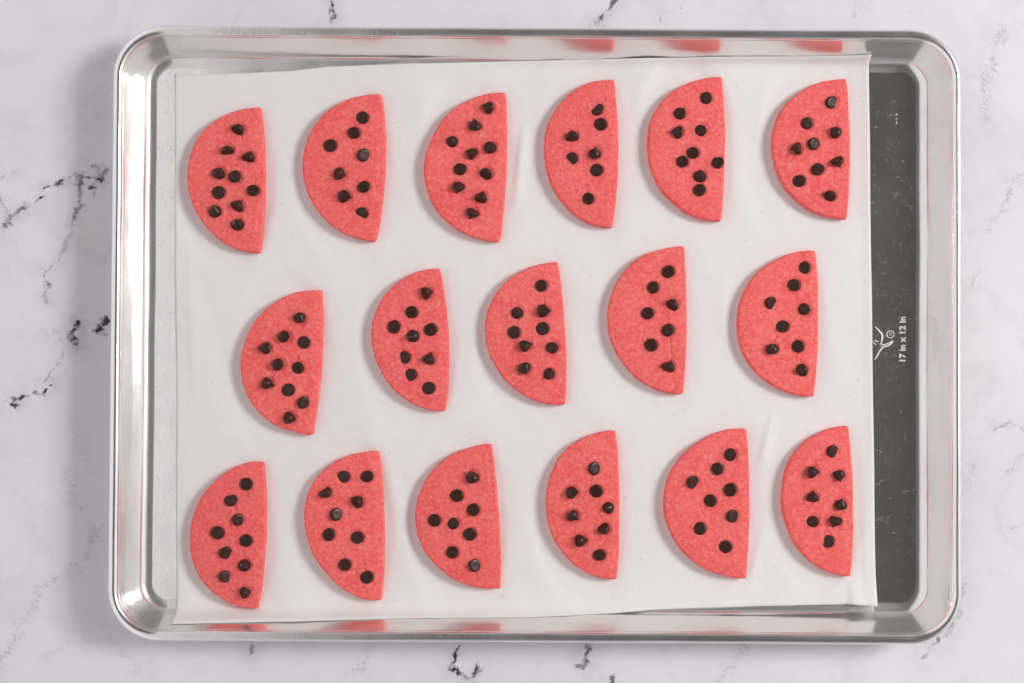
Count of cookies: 17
